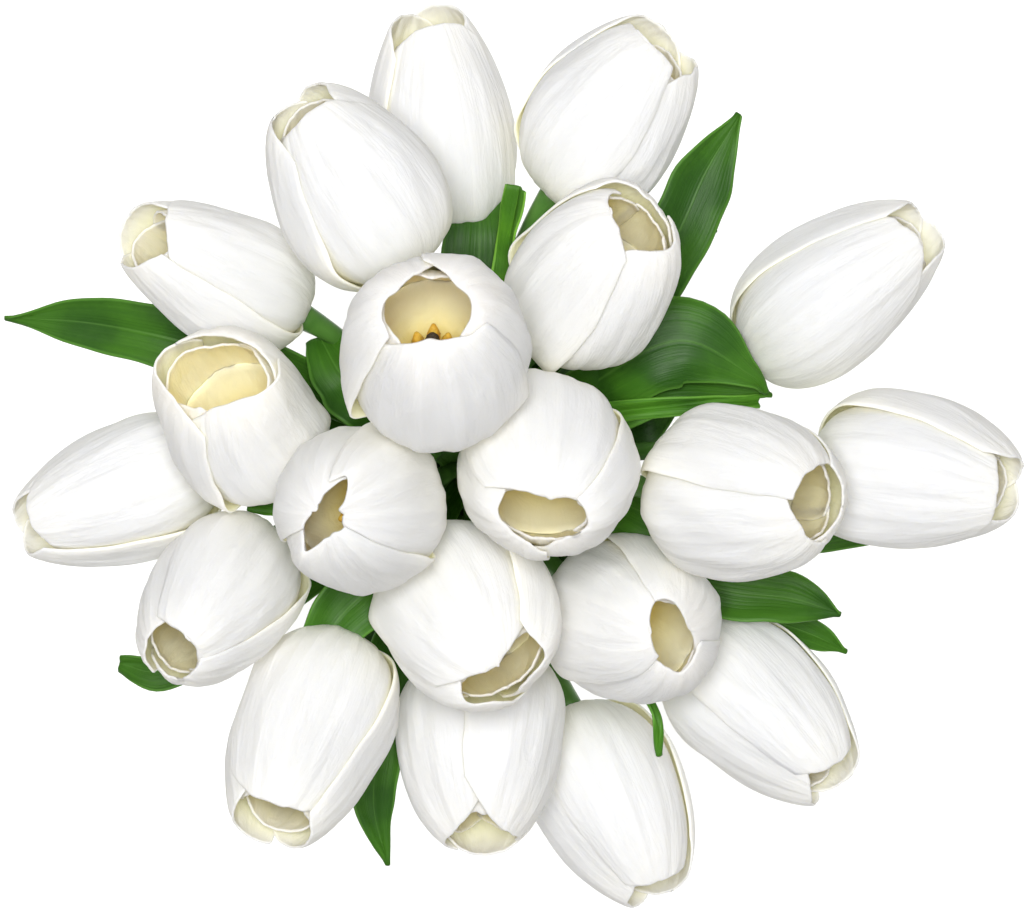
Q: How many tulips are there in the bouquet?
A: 20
